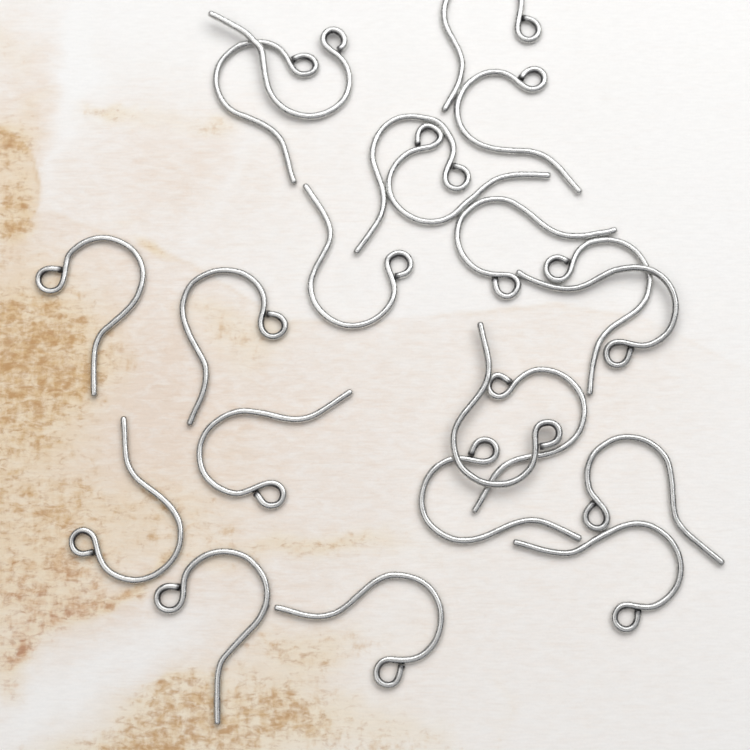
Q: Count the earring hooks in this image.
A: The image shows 21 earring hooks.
